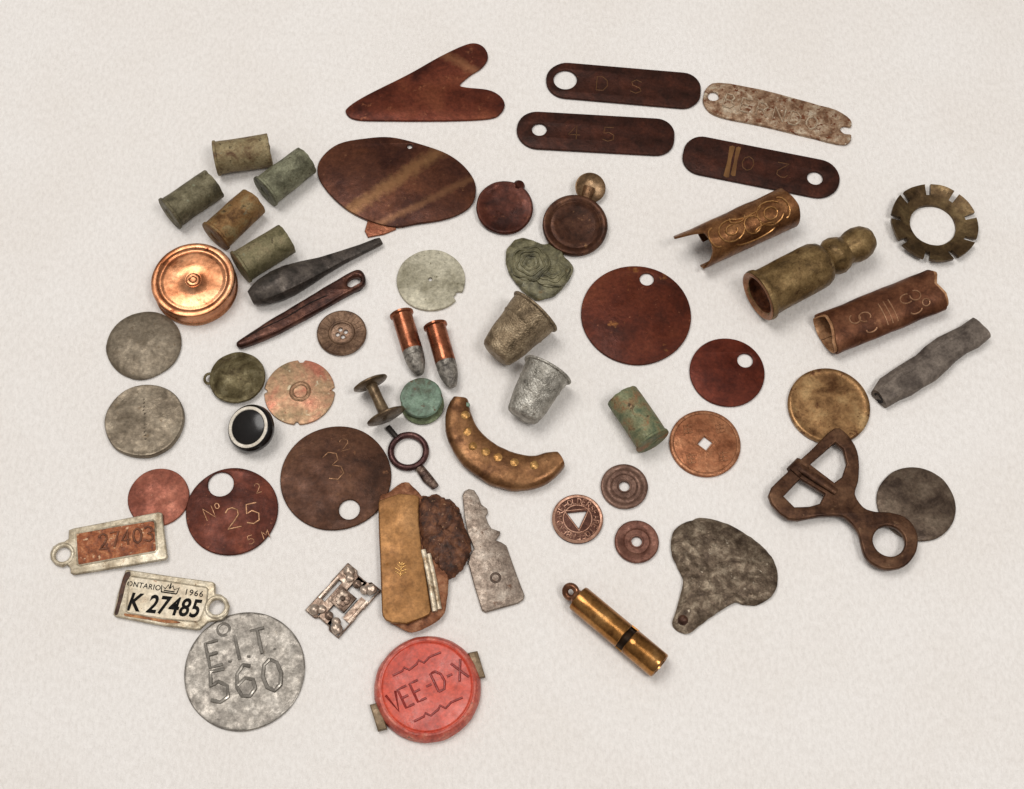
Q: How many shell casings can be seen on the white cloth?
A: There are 6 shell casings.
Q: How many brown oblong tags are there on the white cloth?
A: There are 3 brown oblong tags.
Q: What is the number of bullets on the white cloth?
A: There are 2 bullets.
